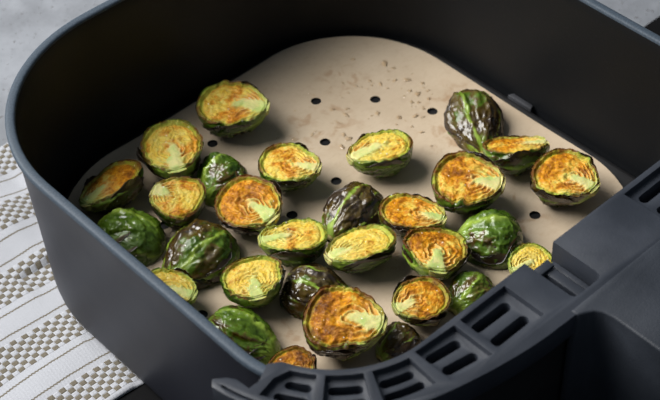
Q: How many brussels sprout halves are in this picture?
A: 30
